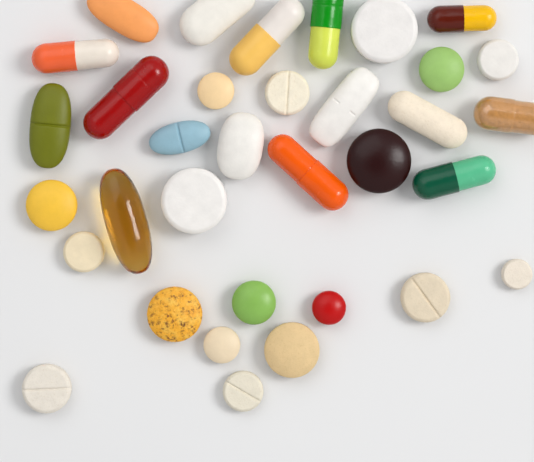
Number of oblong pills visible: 16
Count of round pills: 18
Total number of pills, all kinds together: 34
